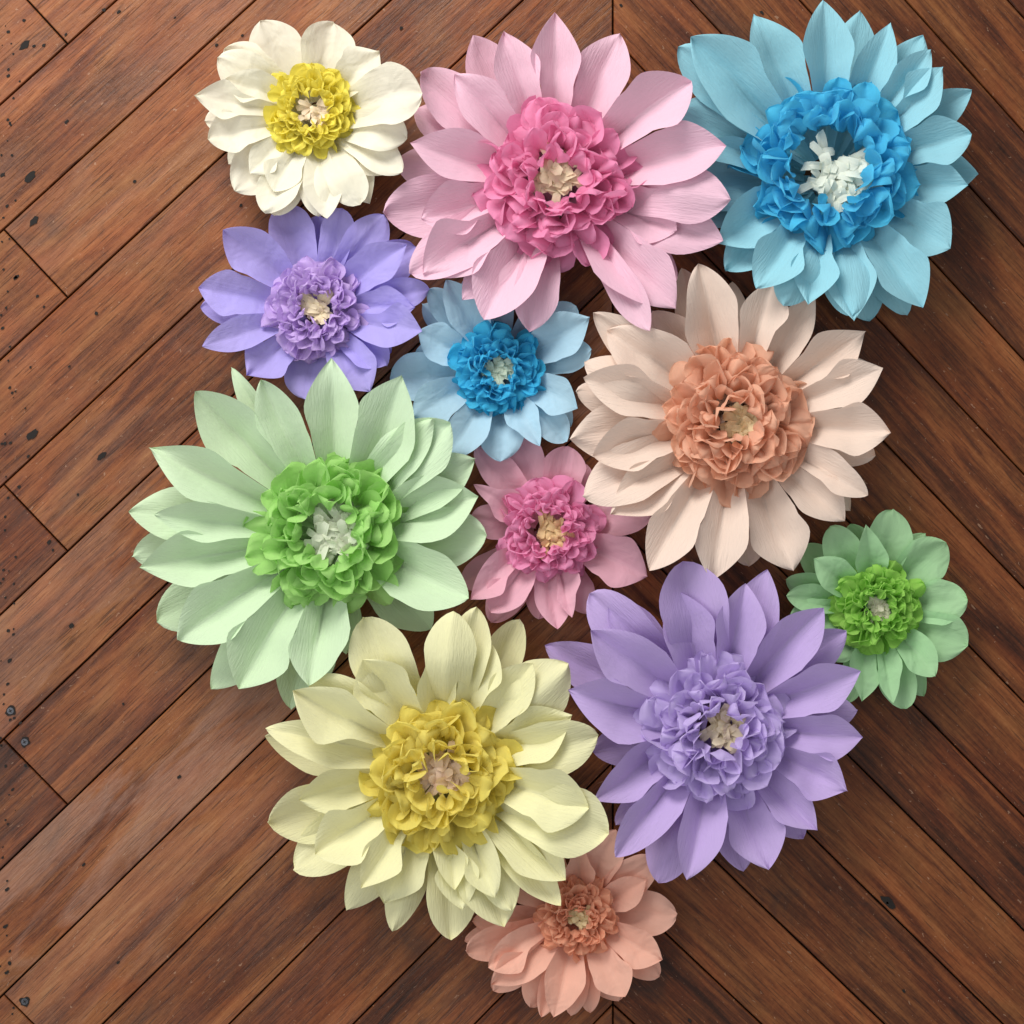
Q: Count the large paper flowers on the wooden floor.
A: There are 6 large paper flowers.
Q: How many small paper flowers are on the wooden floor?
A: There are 6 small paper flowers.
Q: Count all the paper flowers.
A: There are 12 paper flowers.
